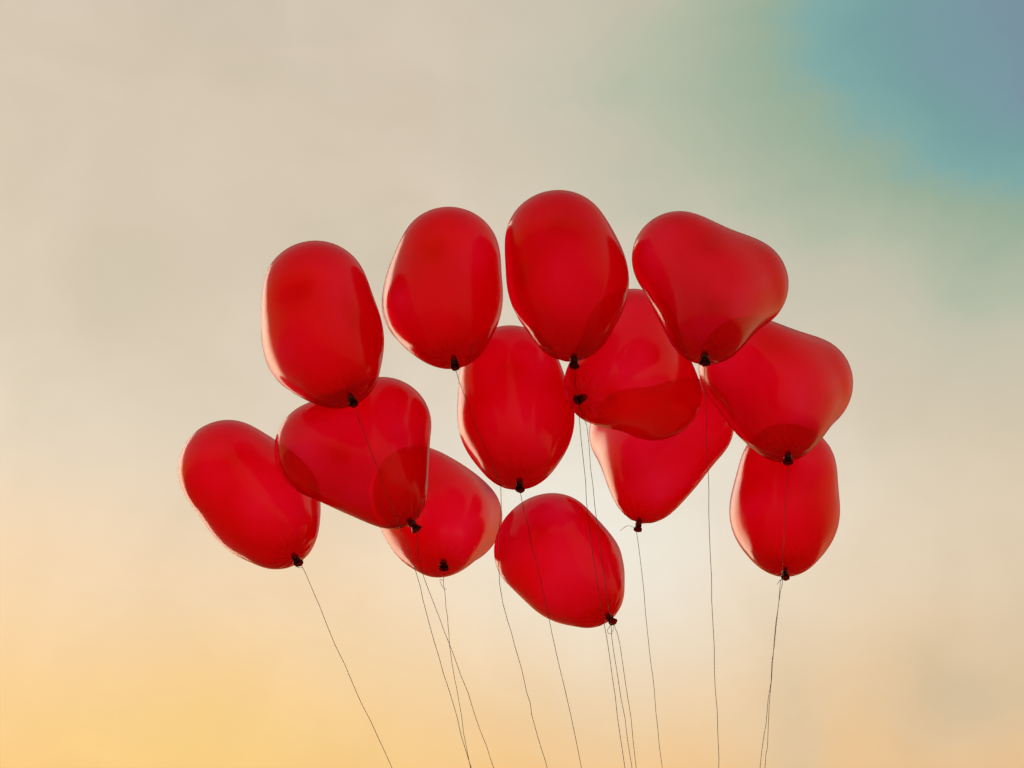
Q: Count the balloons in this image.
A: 13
